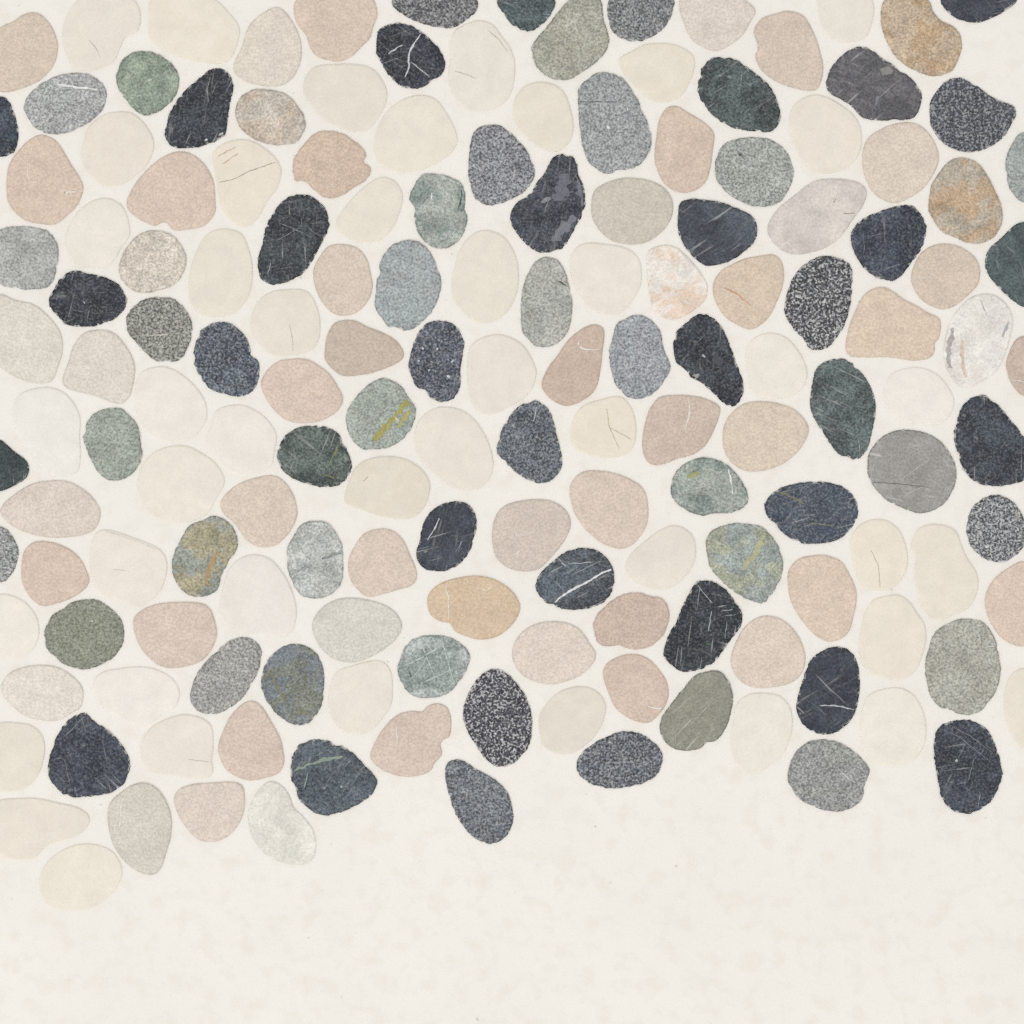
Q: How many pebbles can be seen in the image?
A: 160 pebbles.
